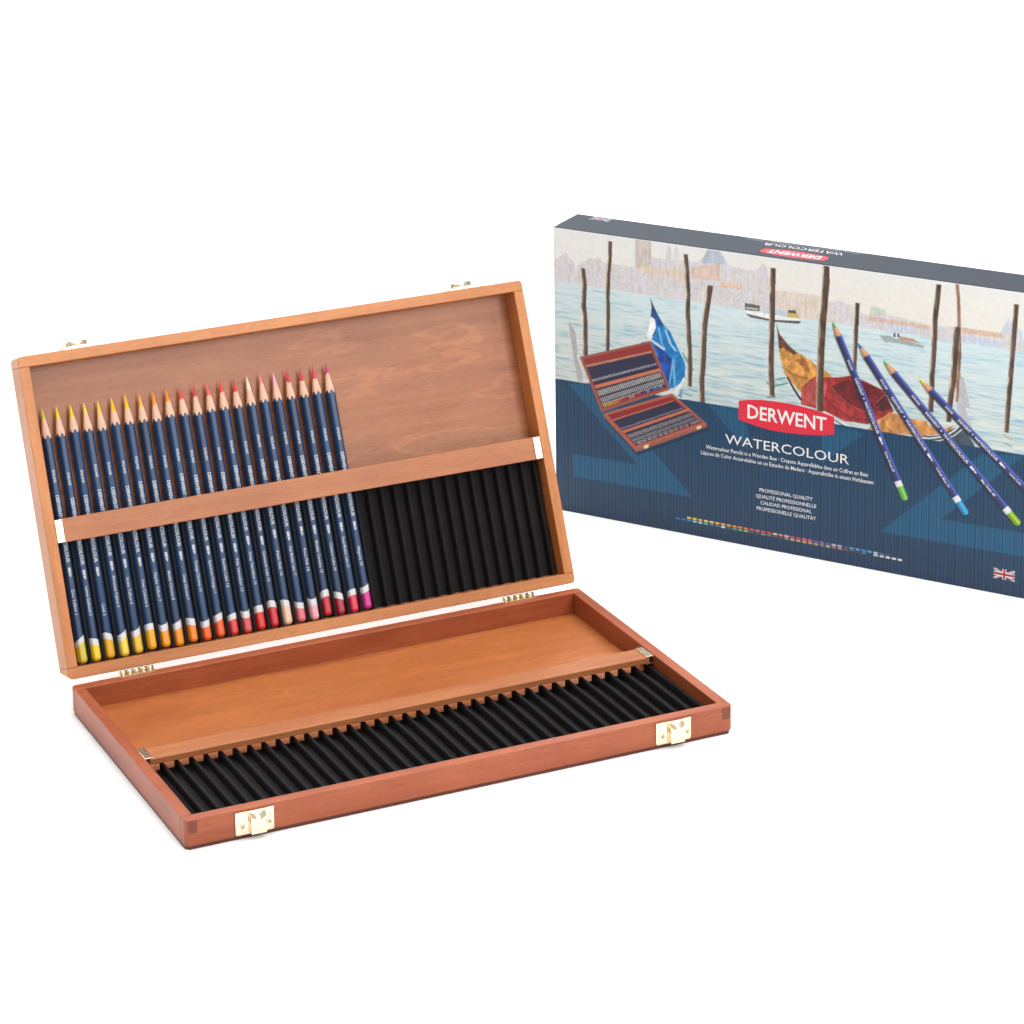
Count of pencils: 22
